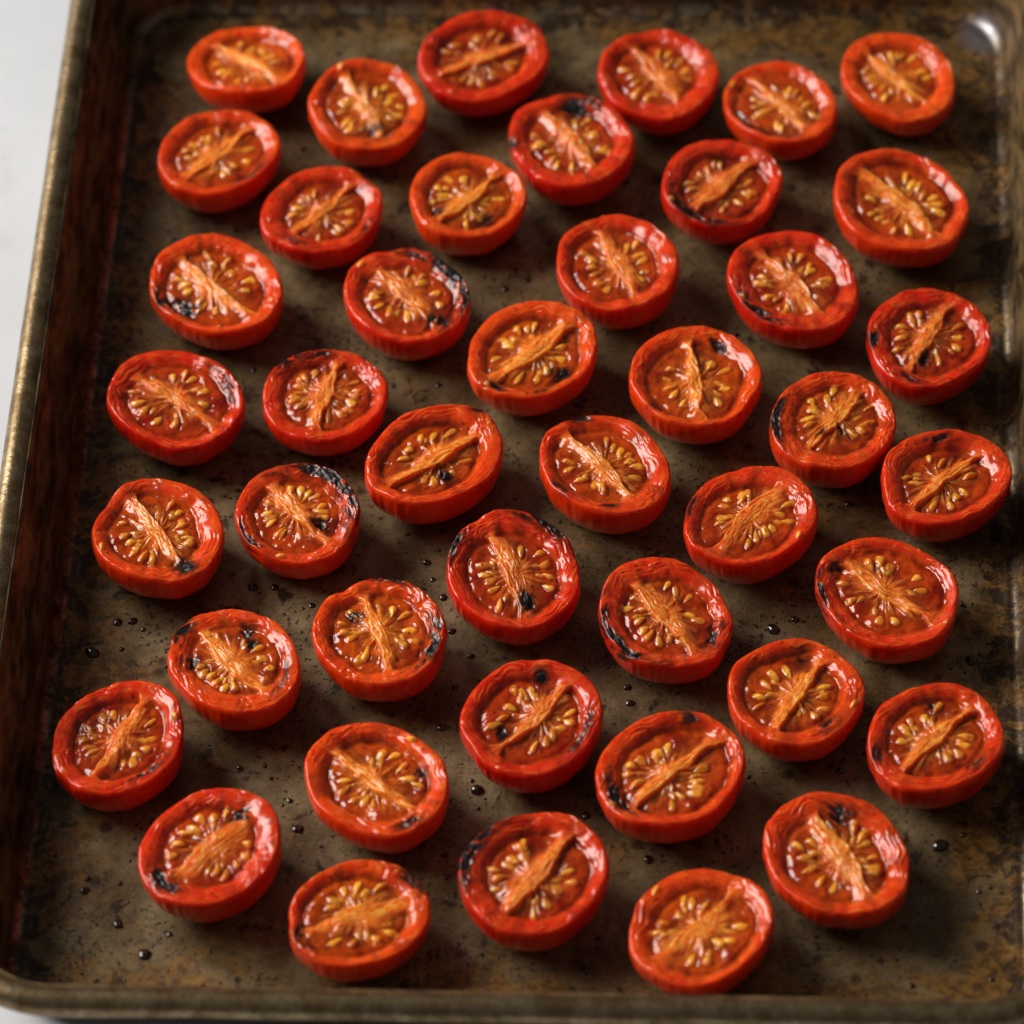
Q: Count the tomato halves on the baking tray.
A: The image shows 44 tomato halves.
